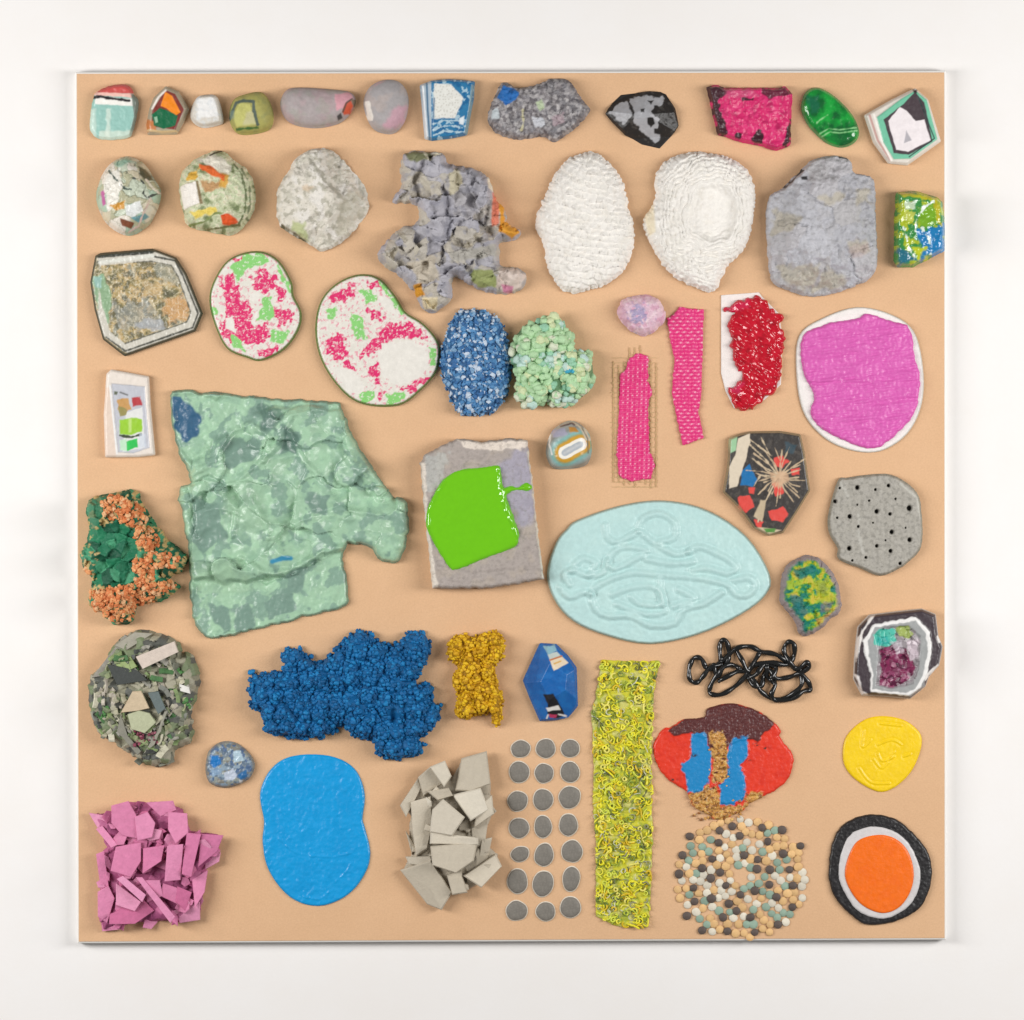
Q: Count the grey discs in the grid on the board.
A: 21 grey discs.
